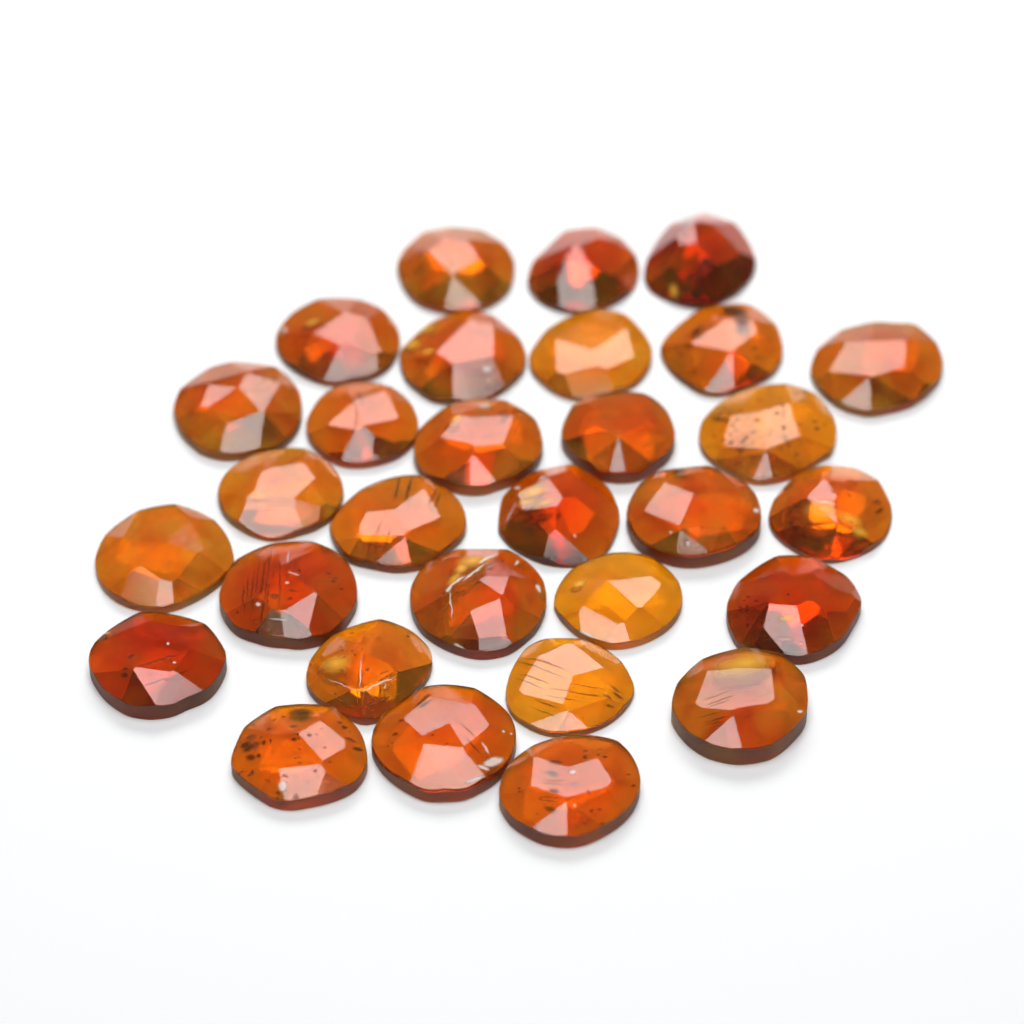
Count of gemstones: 30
